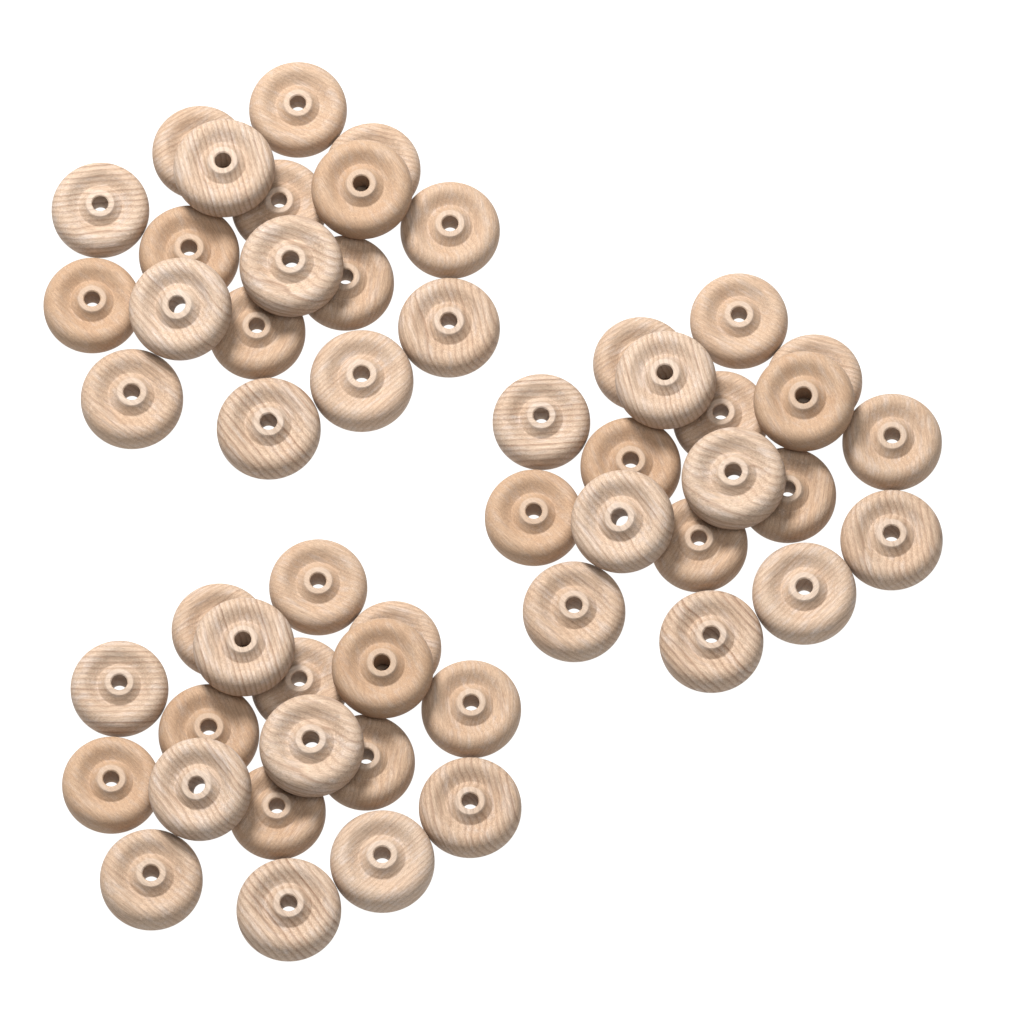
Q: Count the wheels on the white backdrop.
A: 54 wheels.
